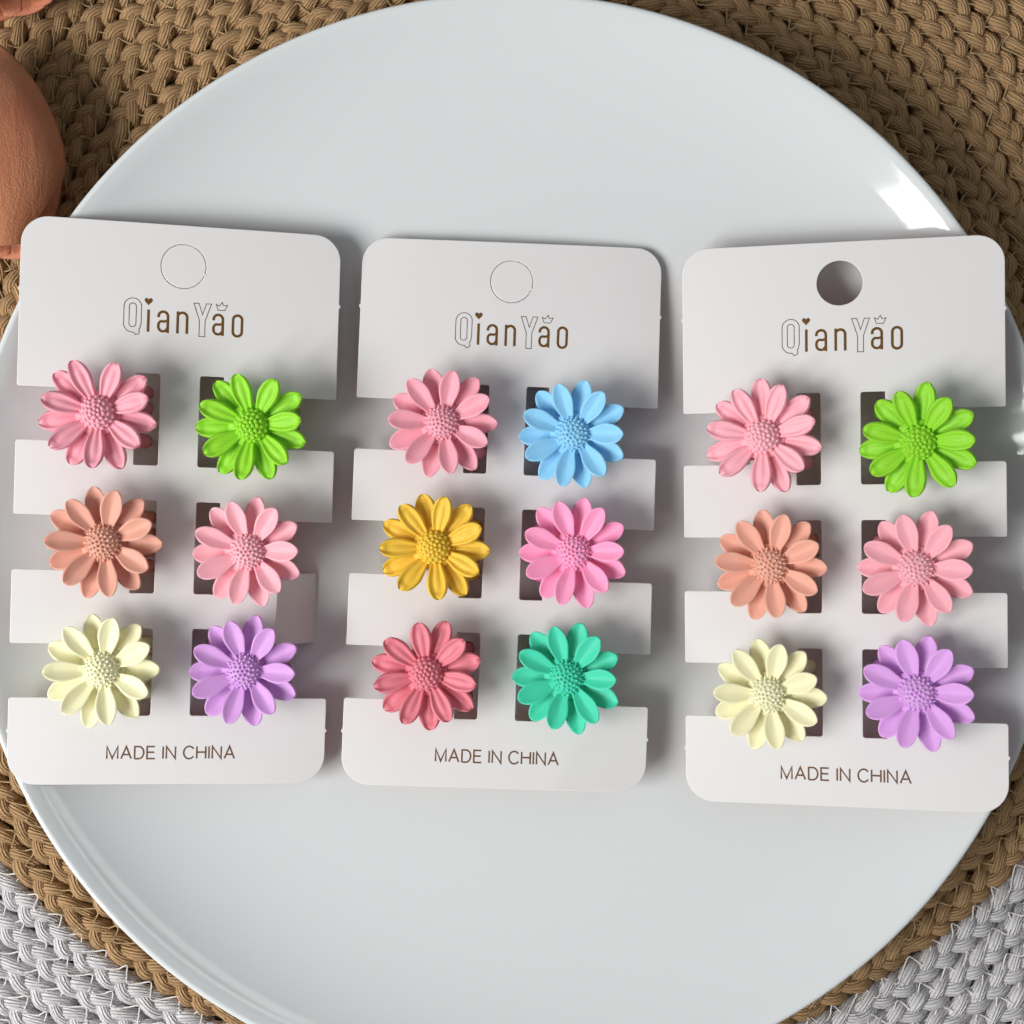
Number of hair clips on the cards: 18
